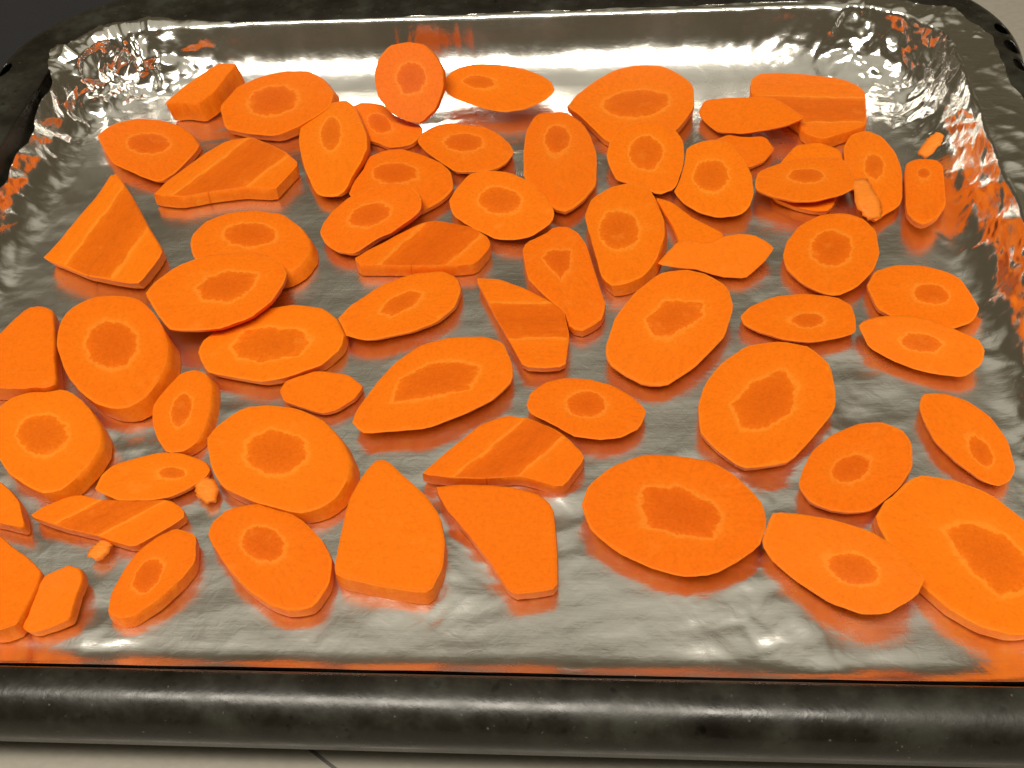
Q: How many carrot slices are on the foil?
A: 63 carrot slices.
